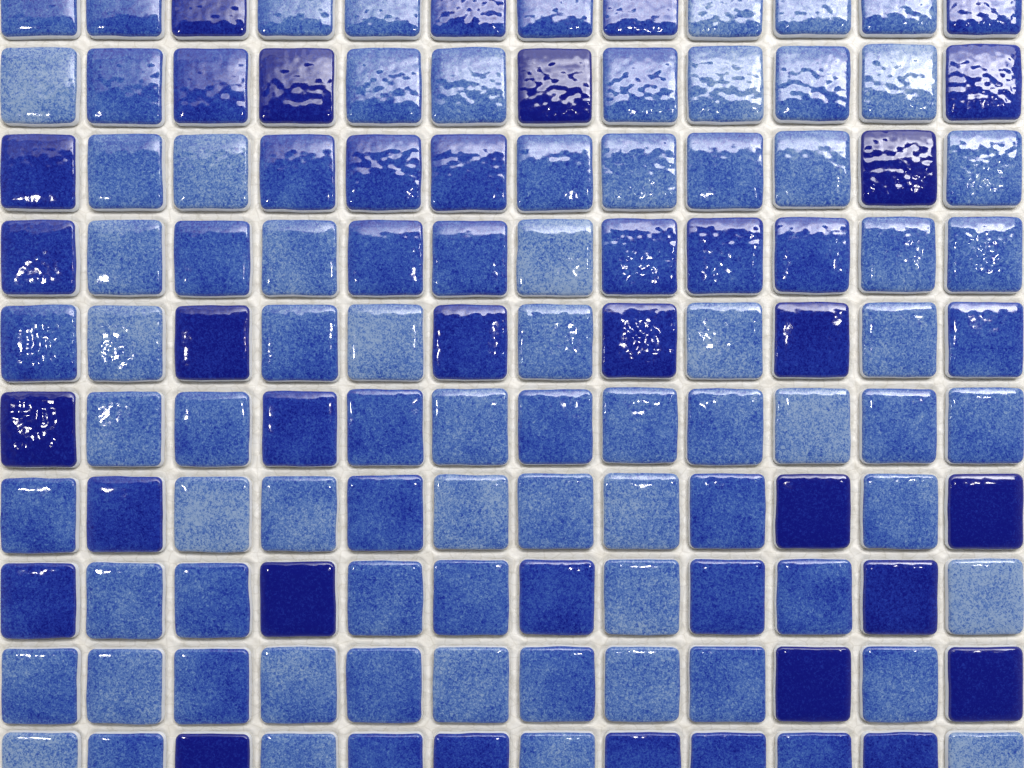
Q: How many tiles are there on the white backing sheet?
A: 120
